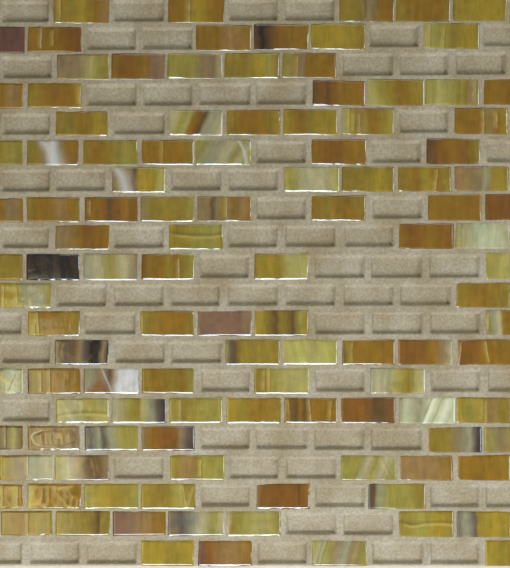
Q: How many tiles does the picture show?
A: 114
